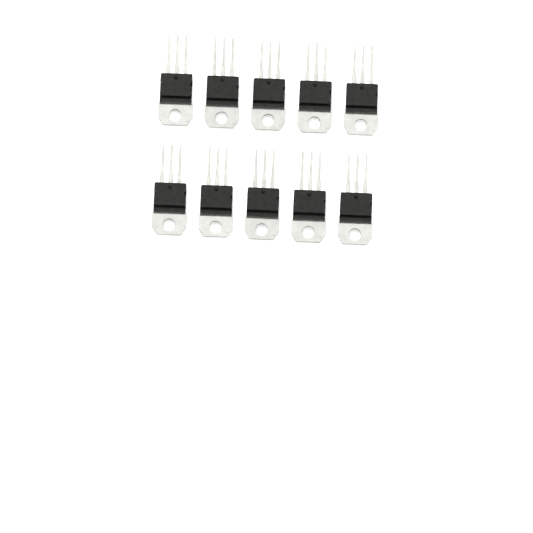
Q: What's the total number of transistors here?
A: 10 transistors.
